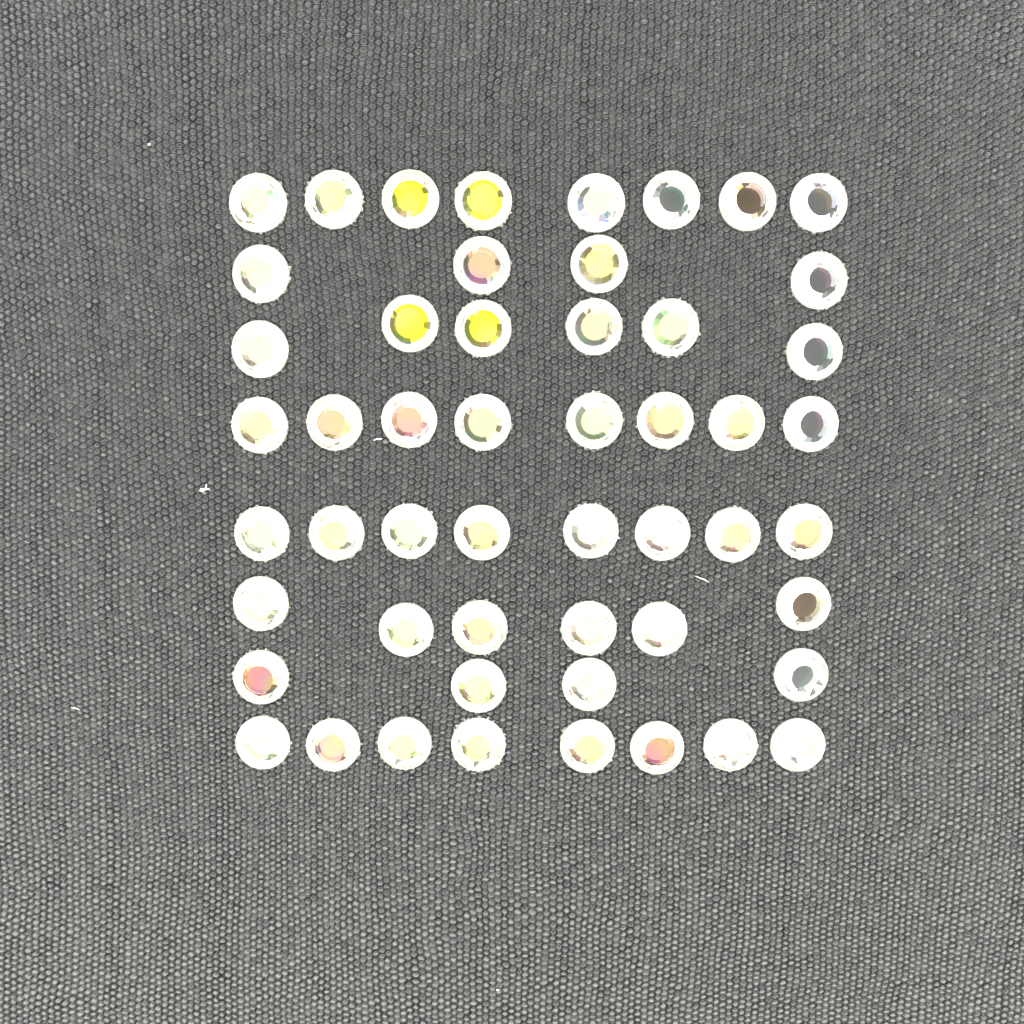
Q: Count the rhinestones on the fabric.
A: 52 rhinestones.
